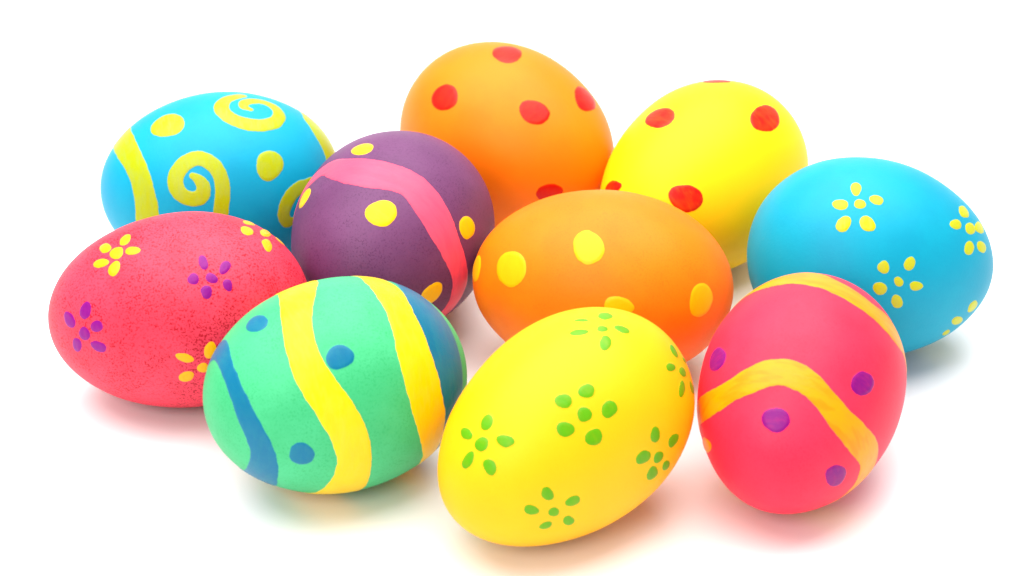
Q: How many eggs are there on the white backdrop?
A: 10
